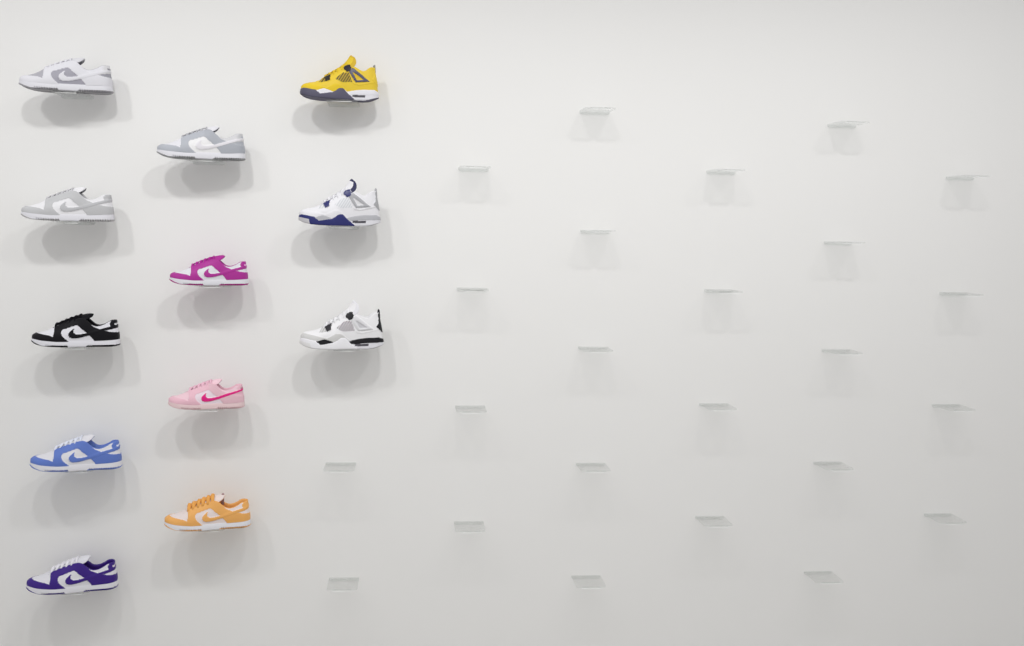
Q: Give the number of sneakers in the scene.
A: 12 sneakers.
